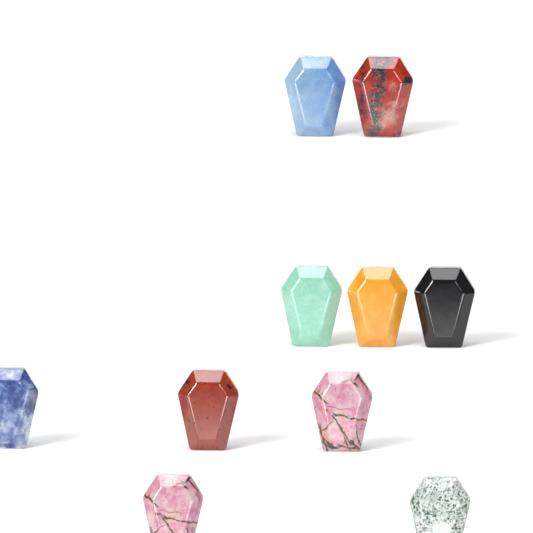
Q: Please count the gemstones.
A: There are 10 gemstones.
